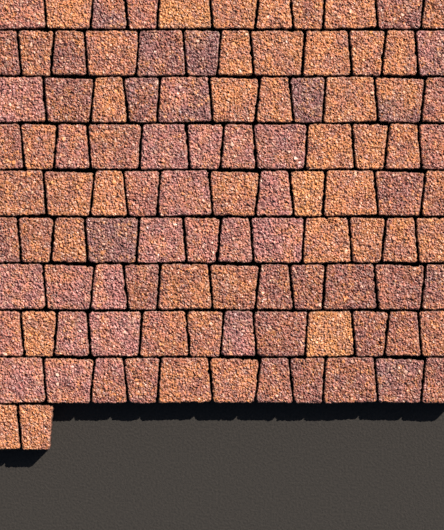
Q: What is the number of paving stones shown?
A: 105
